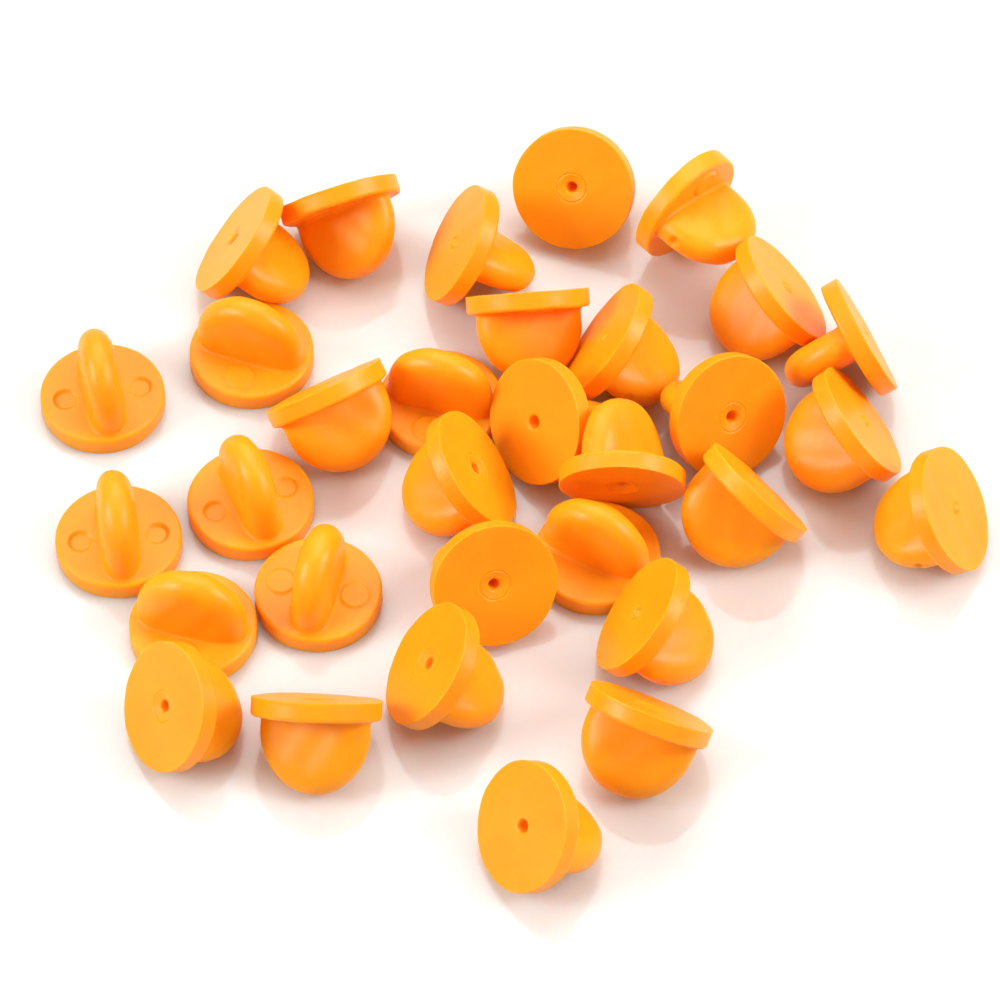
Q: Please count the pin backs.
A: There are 32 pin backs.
